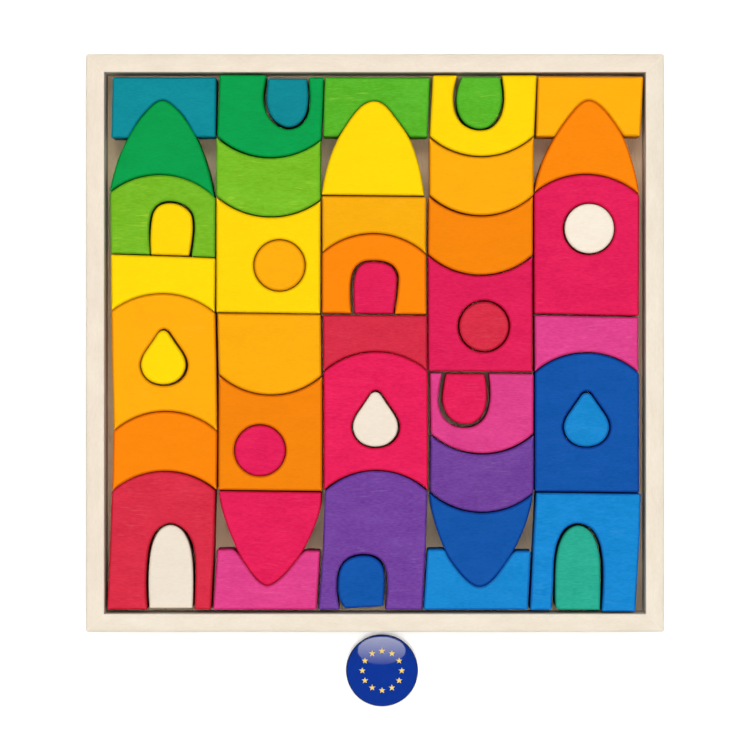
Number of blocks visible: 50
